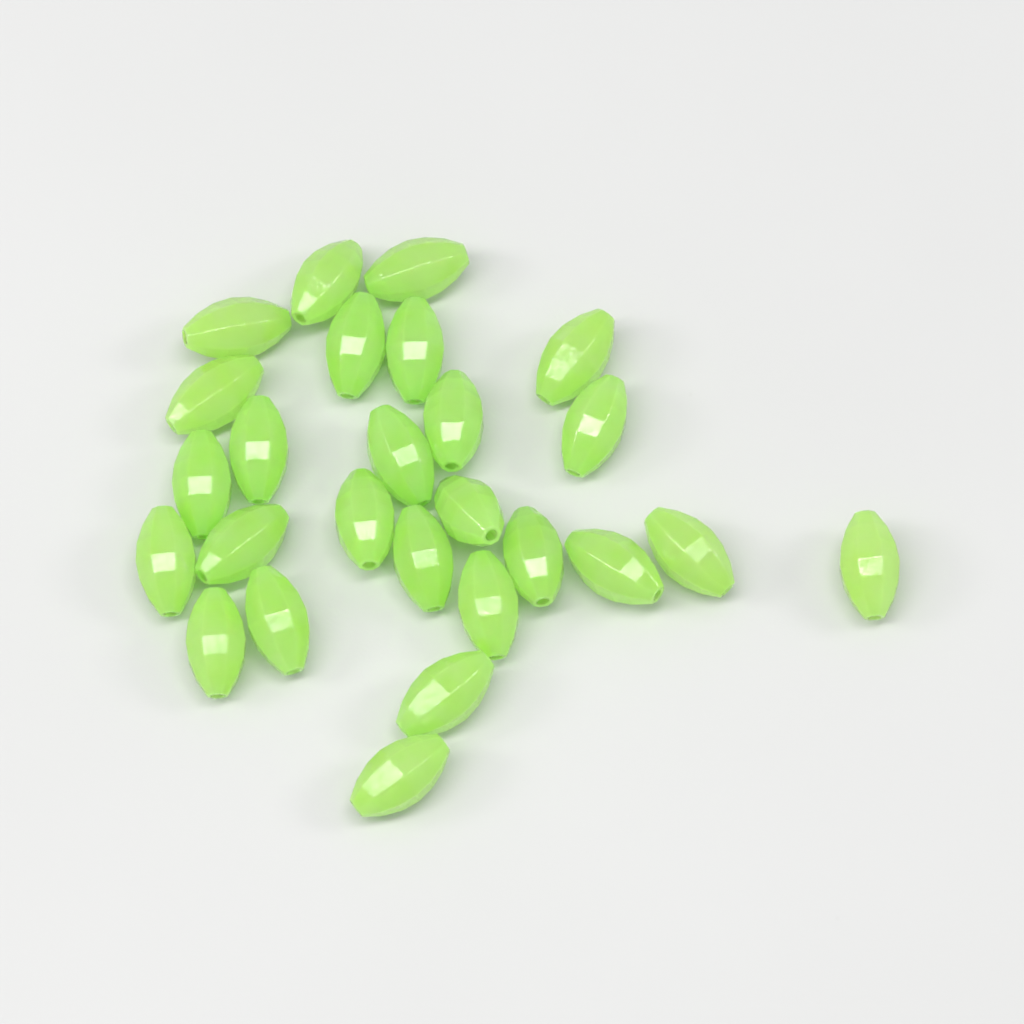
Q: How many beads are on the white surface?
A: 26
